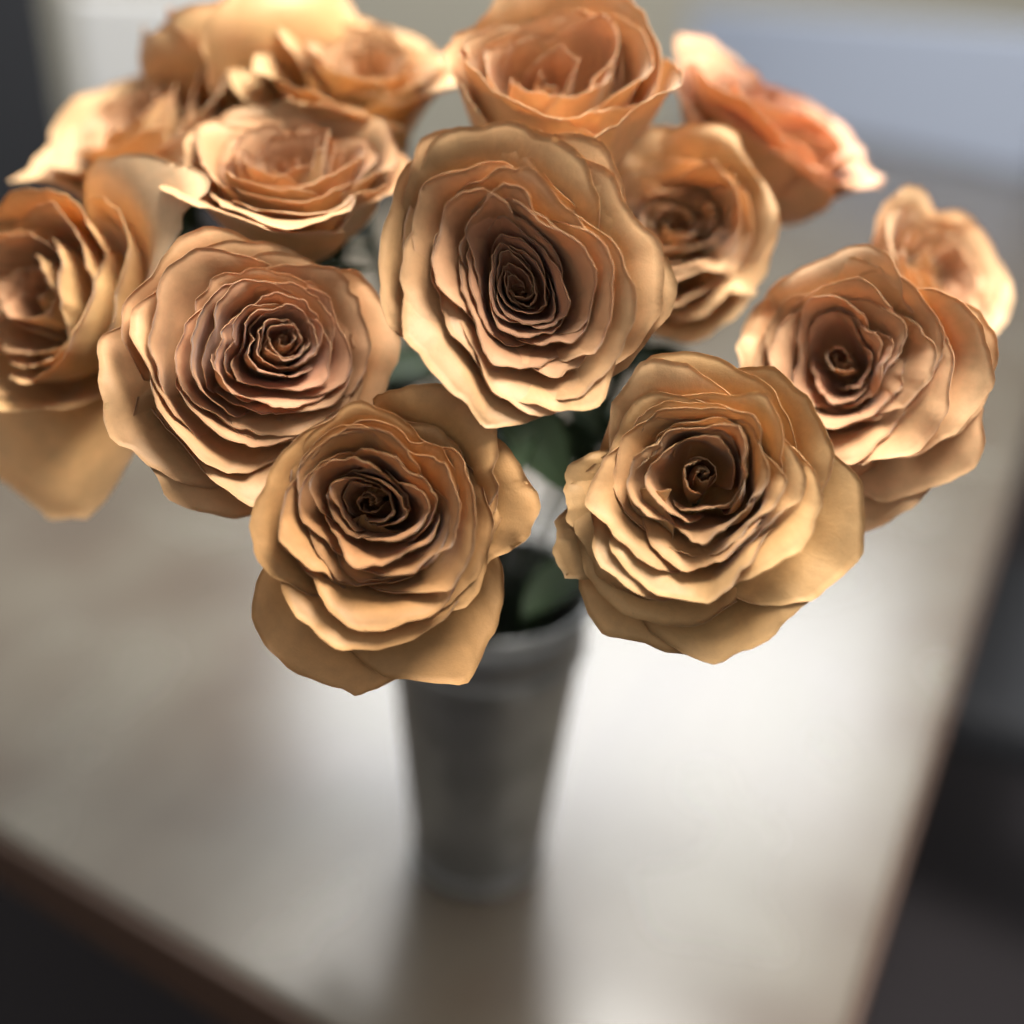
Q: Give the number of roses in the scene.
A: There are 14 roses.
